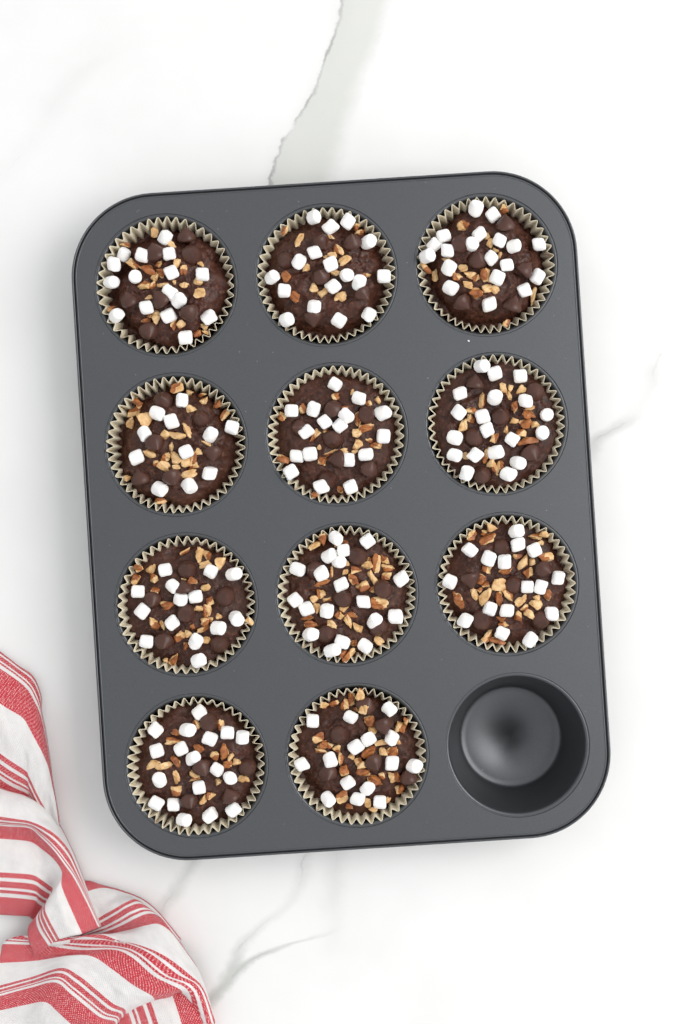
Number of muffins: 11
